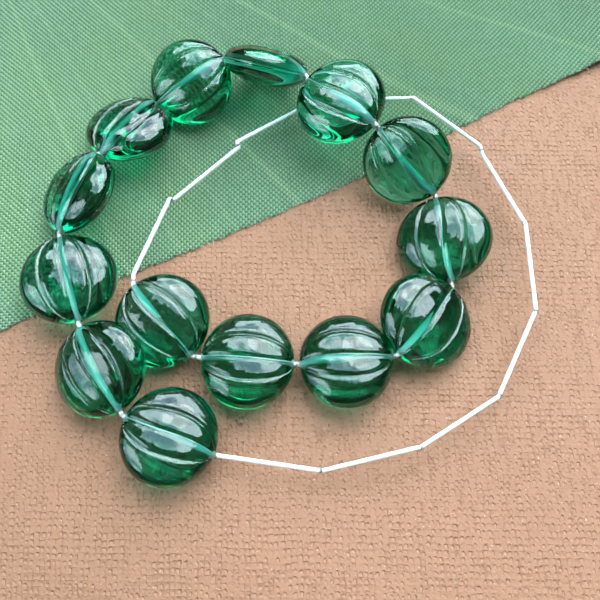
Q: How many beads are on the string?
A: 14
